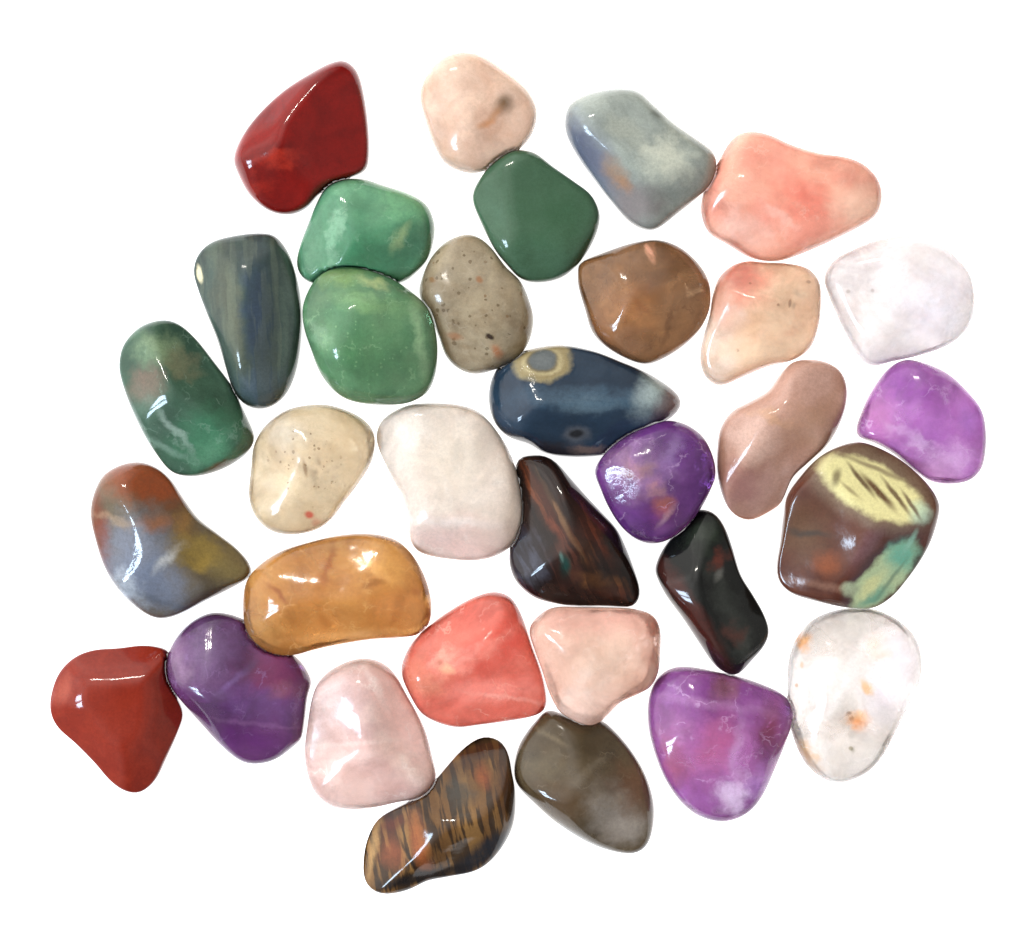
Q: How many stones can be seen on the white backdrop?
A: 33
